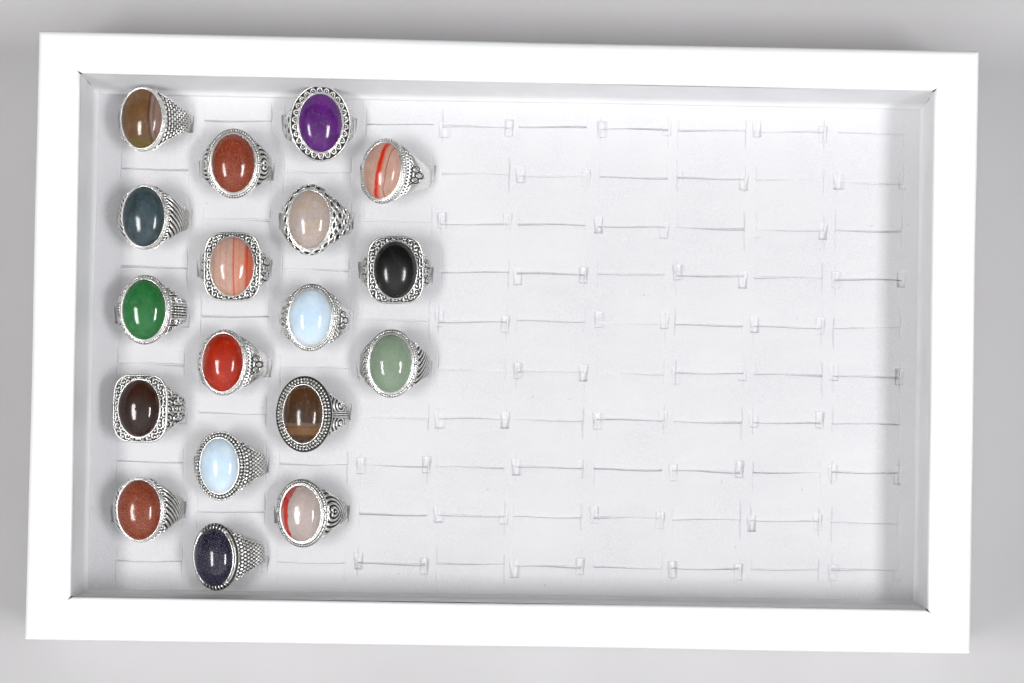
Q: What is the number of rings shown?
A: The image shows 18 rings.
